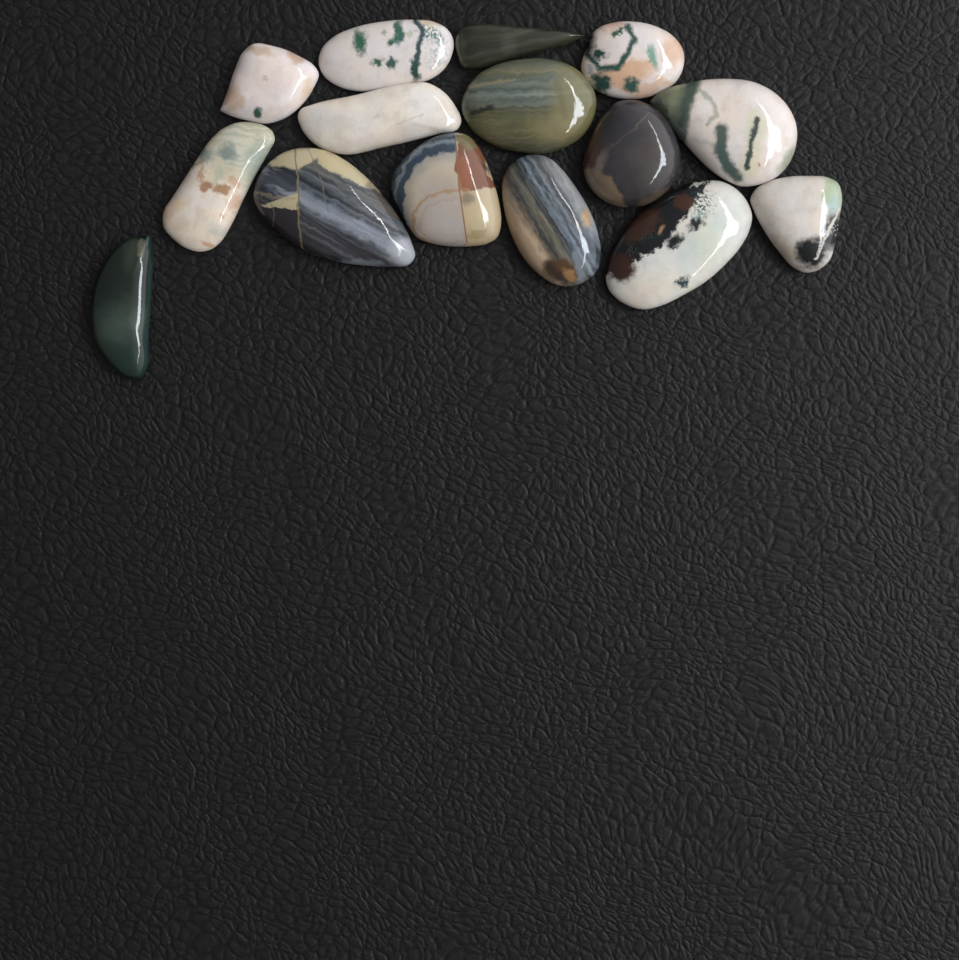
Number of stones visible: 15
